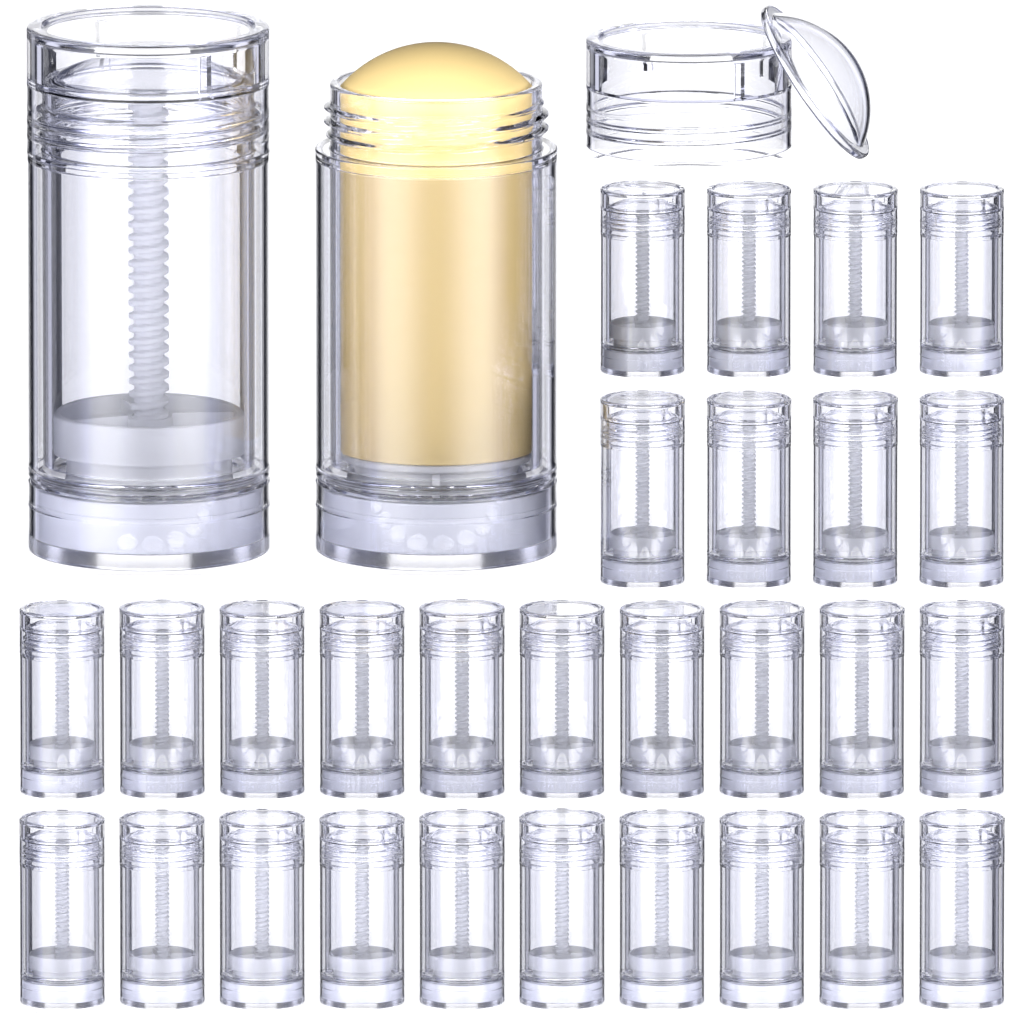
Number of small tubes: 28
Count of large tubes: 2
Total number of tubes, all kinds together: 30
